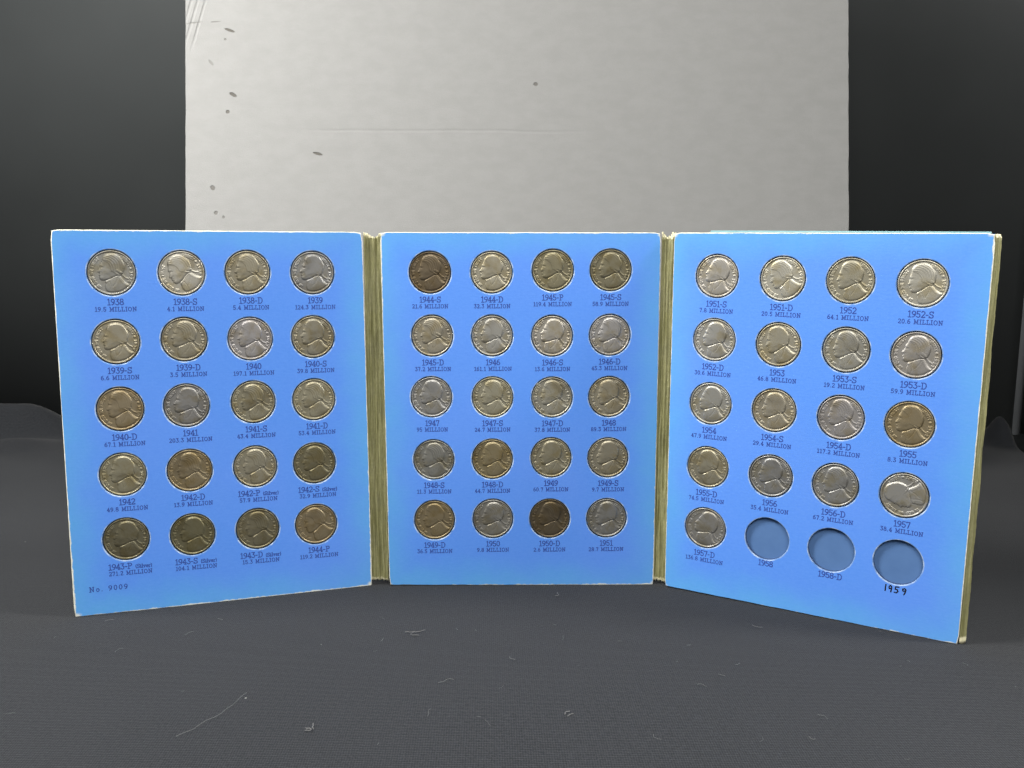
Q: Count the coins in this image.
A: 57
